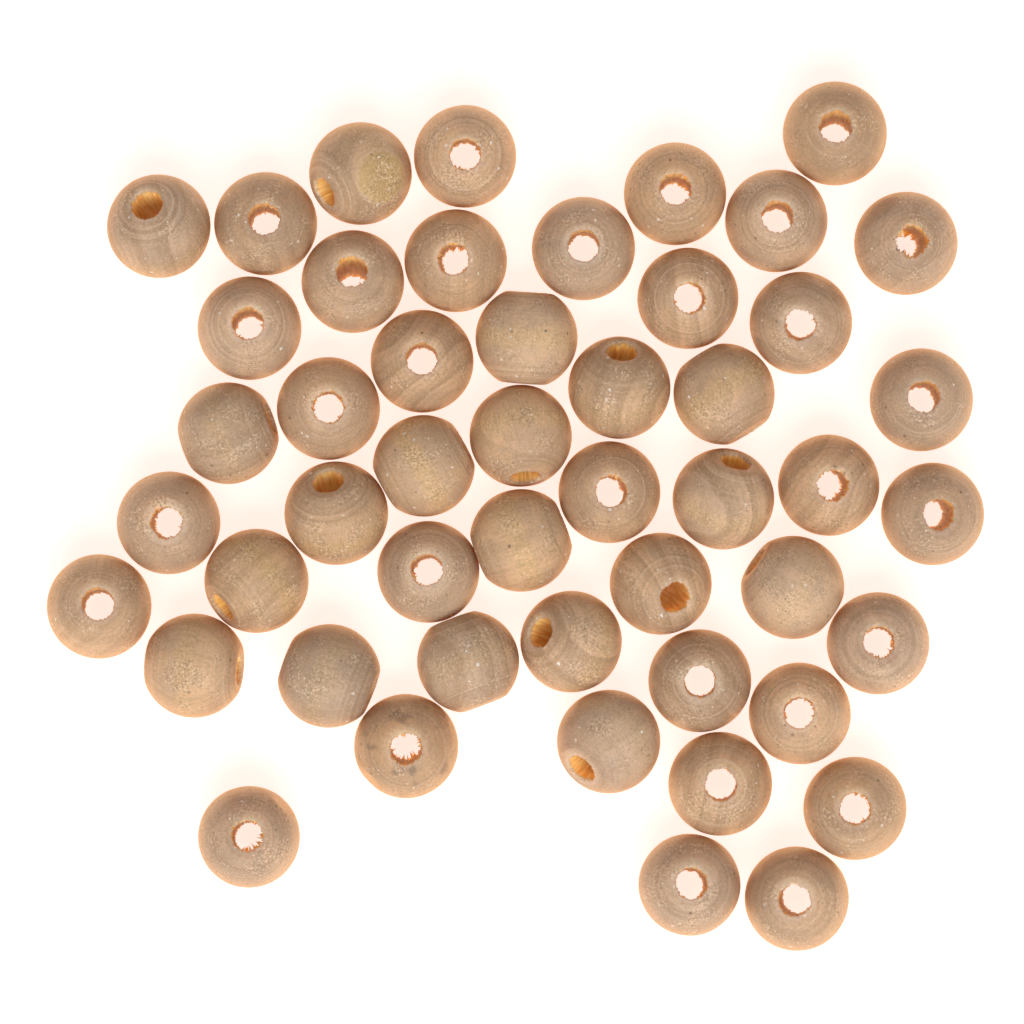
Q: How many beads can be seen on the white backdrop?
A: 49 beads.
